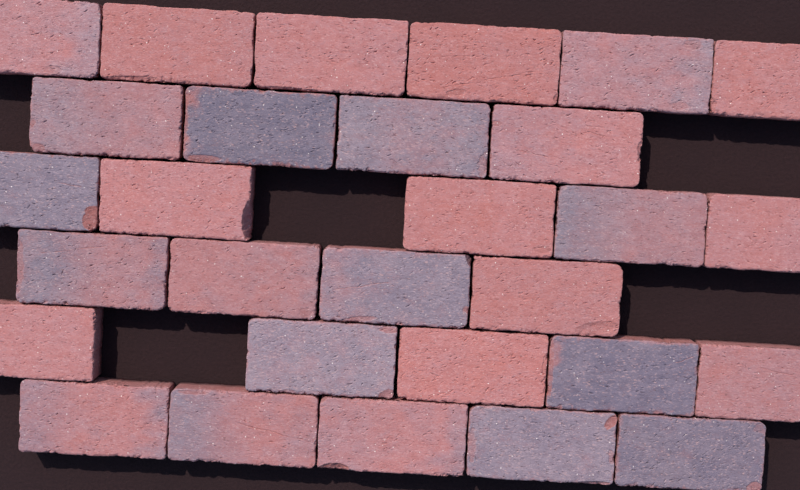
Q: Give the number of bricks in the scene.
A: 29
